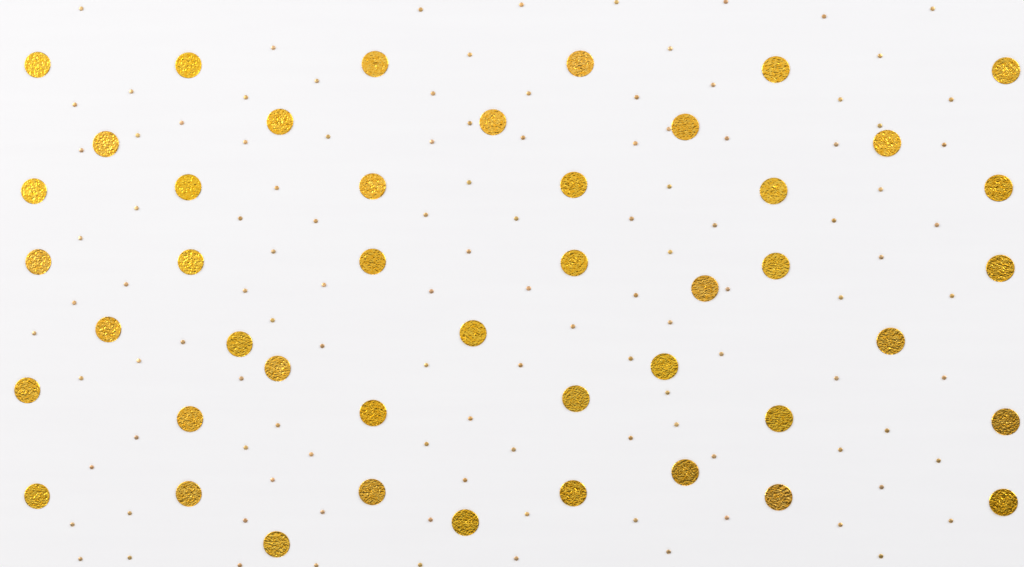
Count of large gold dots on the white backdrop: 45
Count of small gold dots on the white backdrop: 114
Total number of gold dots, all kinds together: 159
